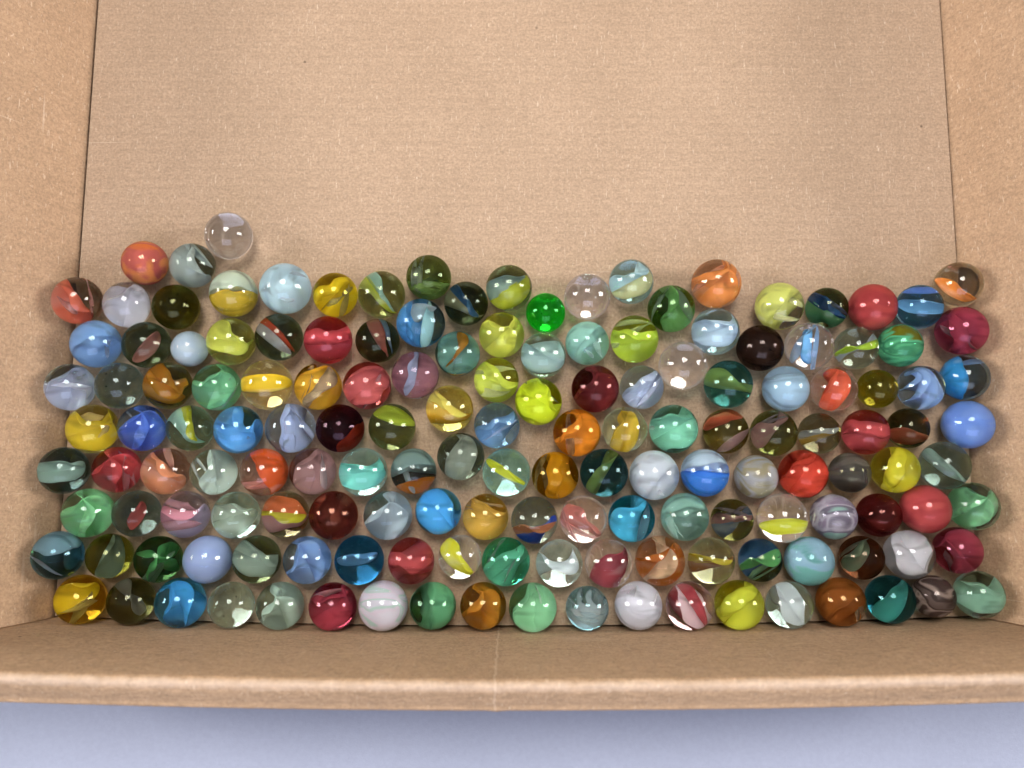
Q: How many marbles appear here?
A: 155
